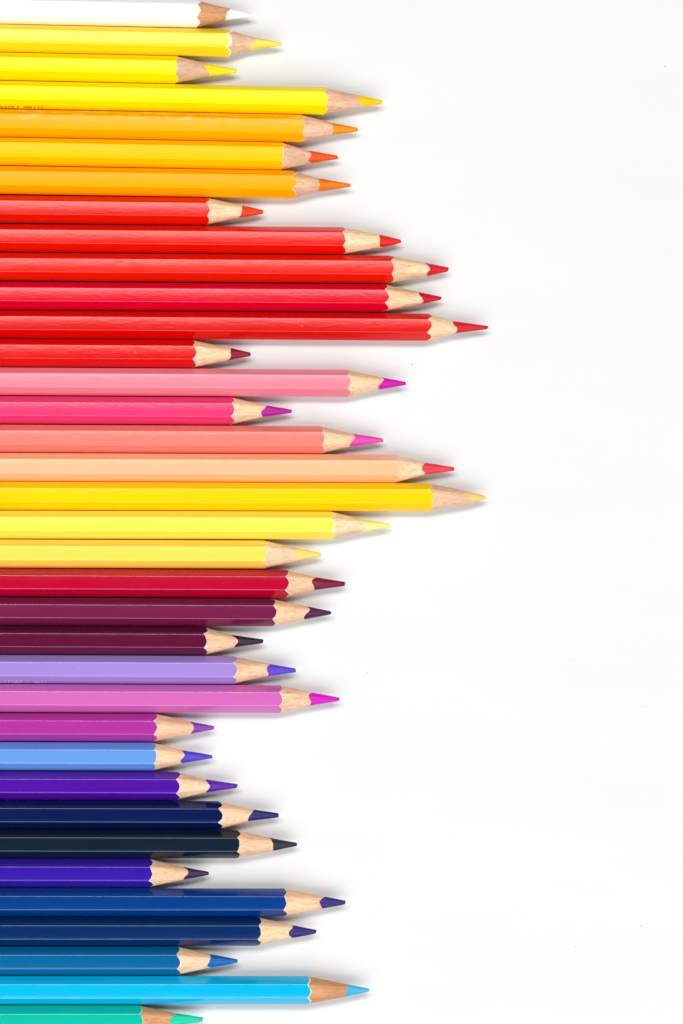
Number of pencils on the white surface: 36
